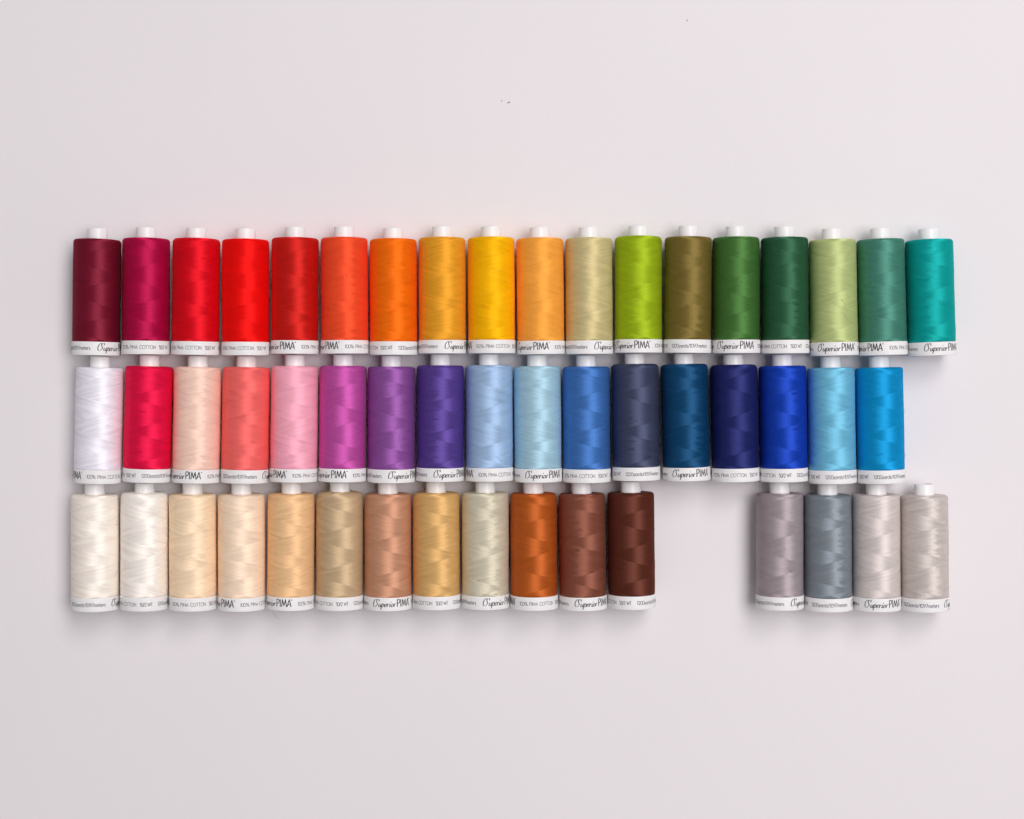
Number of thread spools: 51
